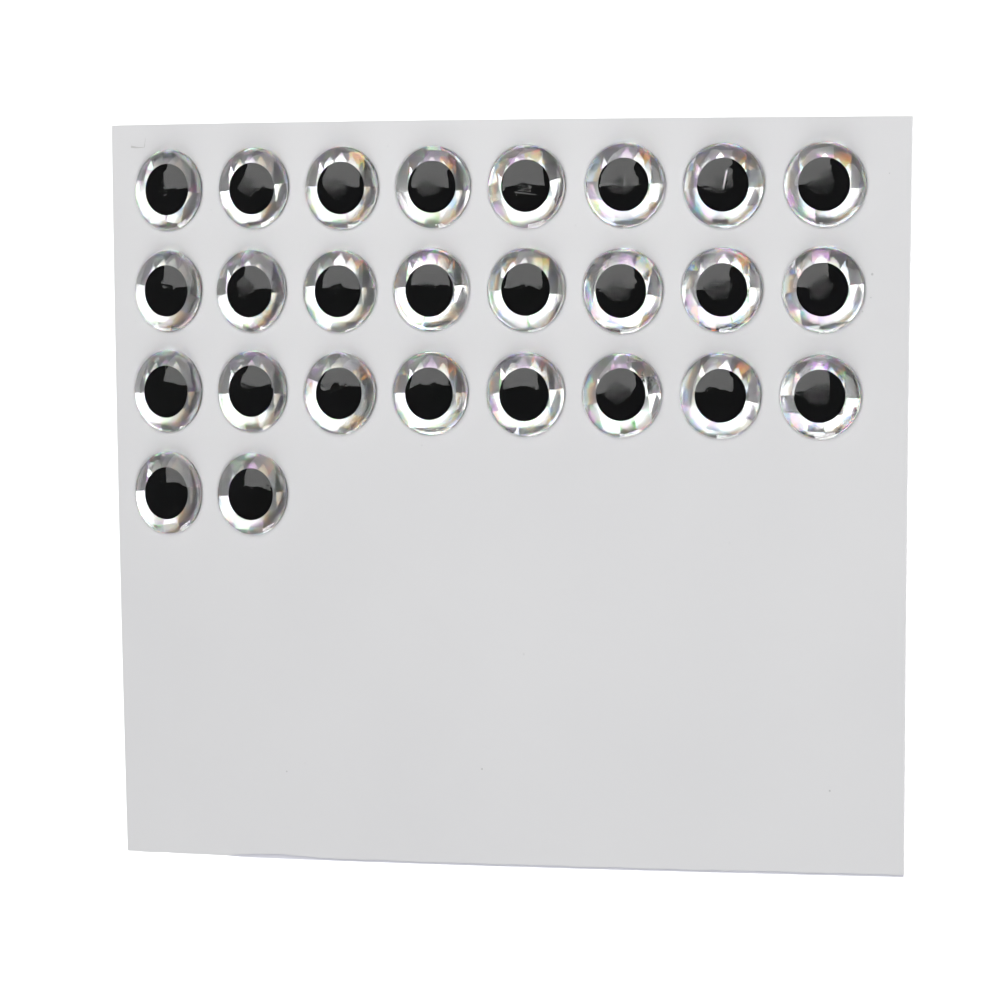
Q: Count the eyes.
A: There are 26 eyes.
